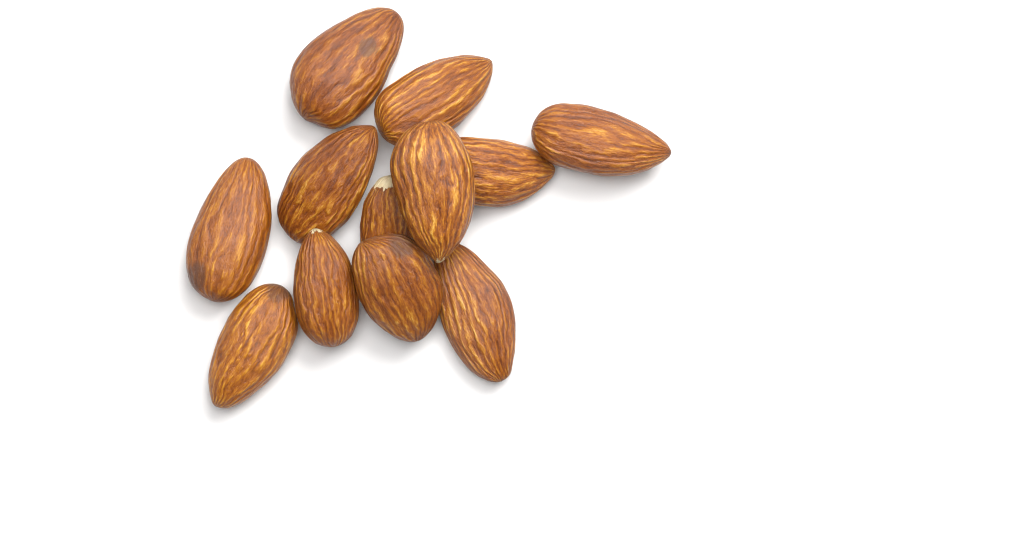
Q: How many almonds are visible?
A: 12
